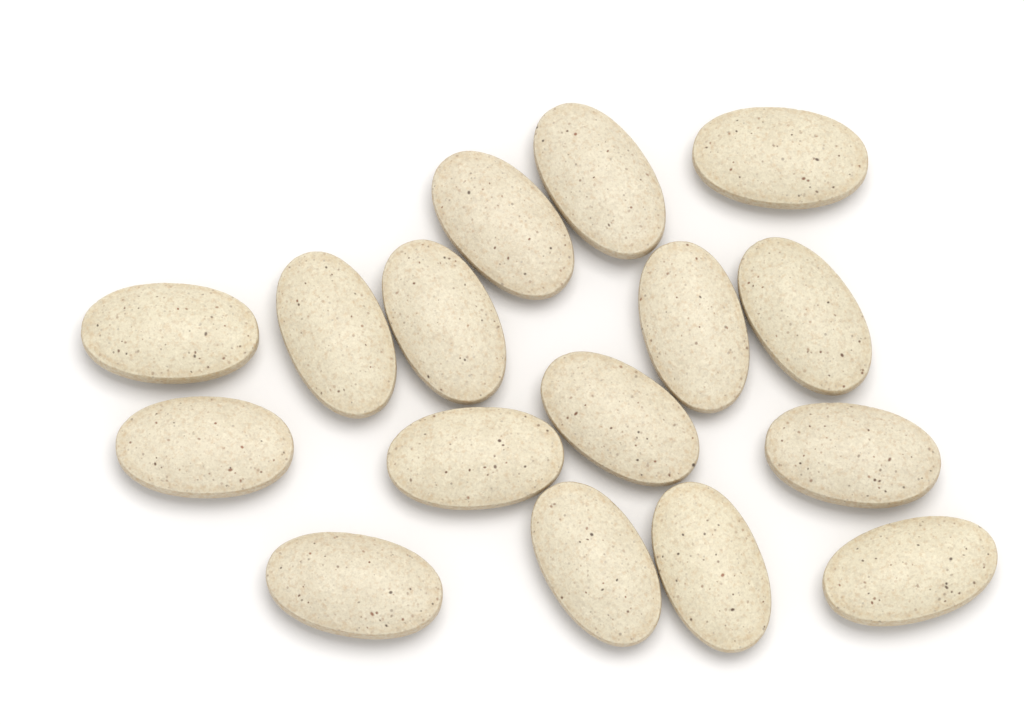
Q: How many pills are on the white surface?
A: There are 16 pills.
